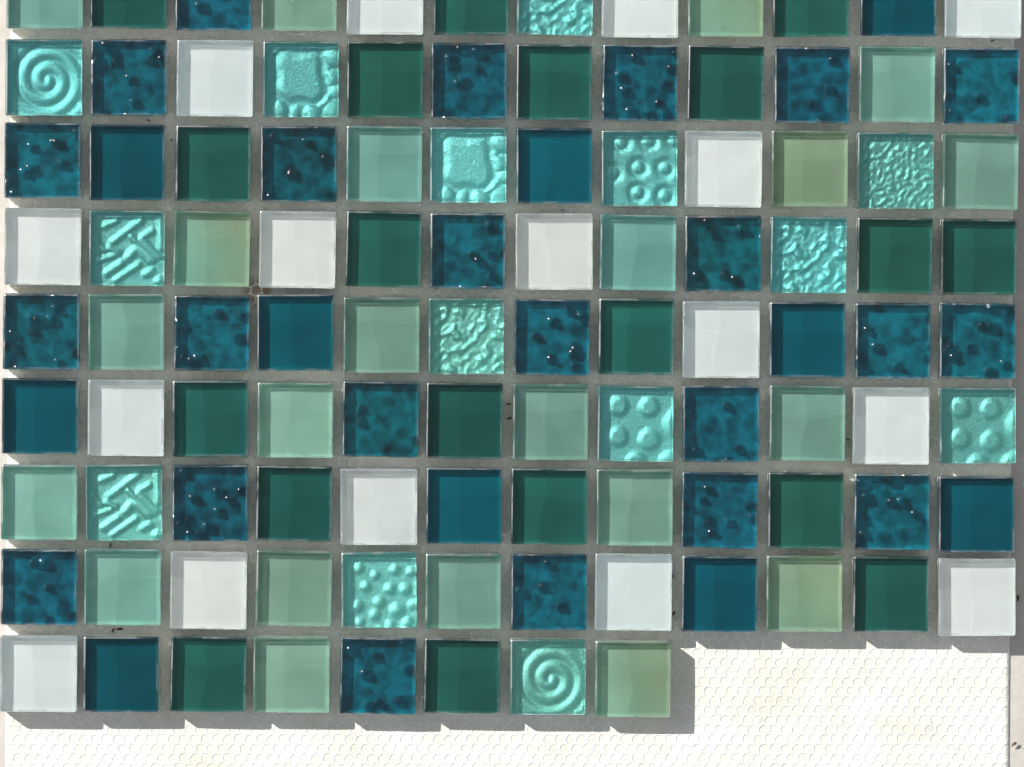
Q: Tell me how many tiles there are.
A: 104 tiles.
